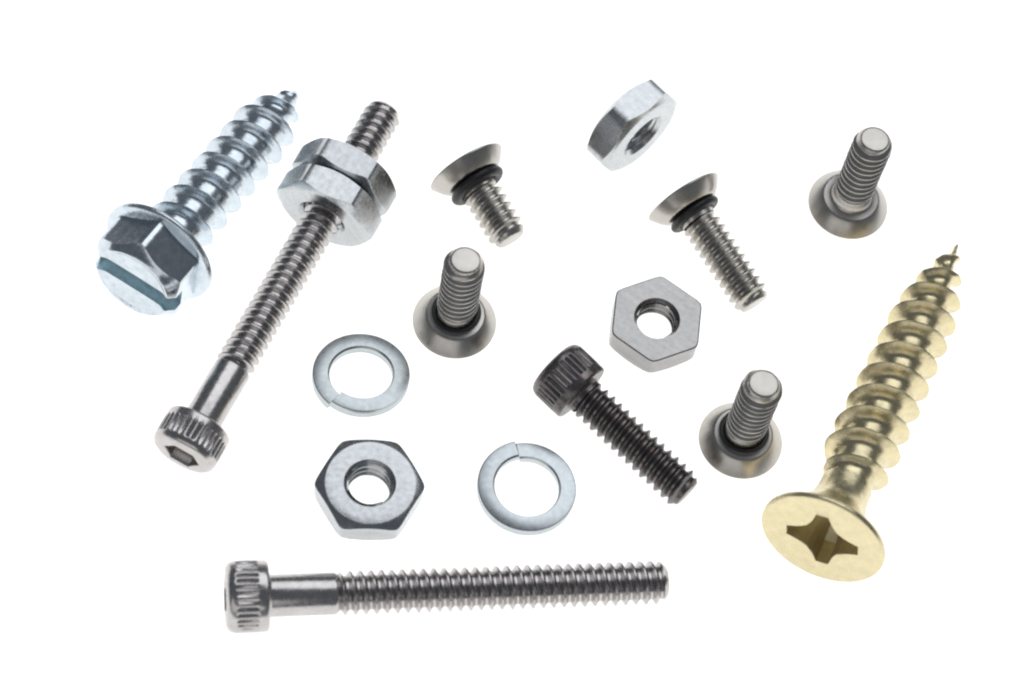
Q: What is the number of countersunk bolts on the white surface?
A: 5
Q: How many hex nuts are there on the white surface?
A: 5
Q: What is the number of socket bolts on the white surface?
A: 3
